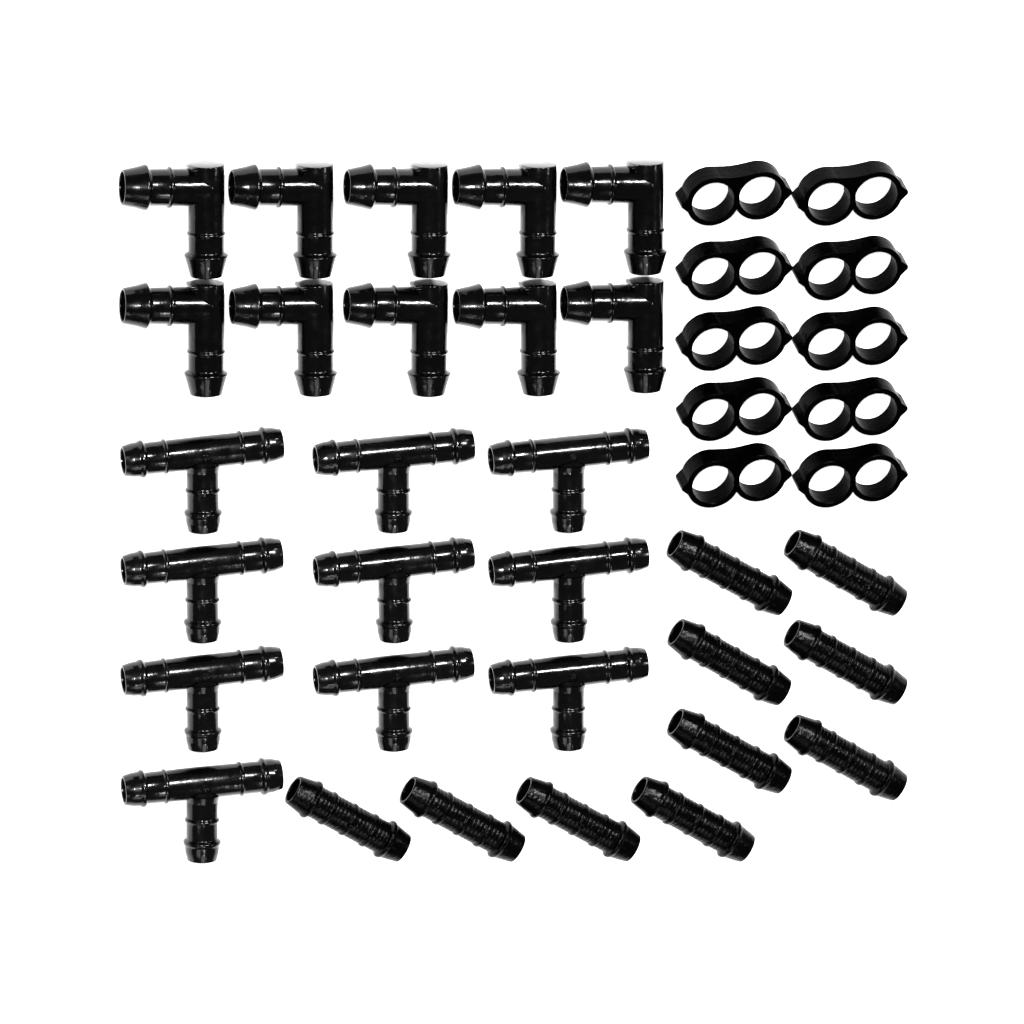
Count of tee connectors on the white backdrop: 10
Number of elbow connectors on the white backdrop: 10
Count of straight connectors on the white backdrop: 10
